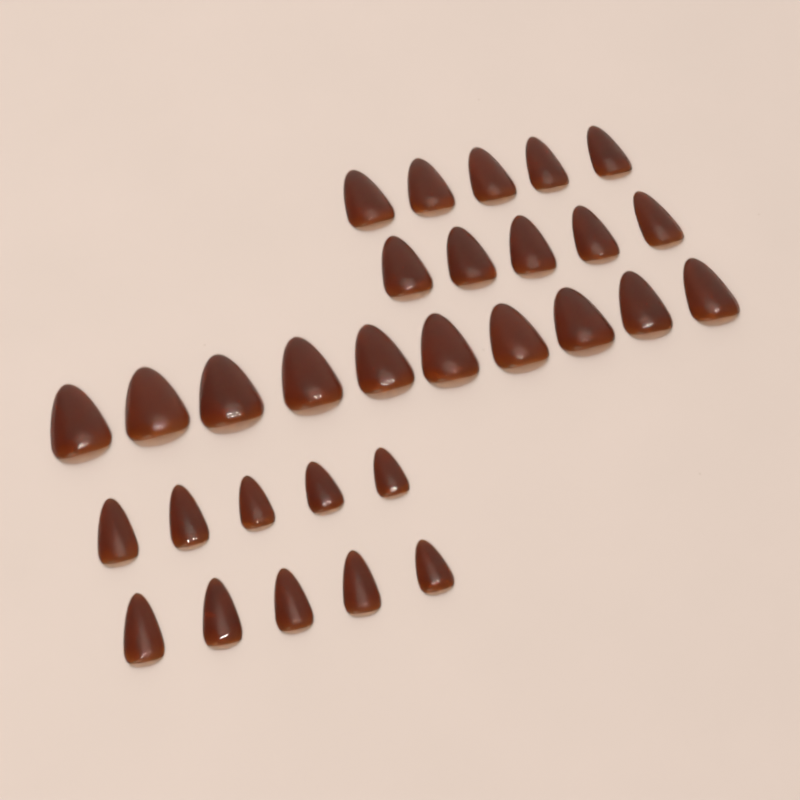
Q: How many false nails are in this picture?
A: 30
